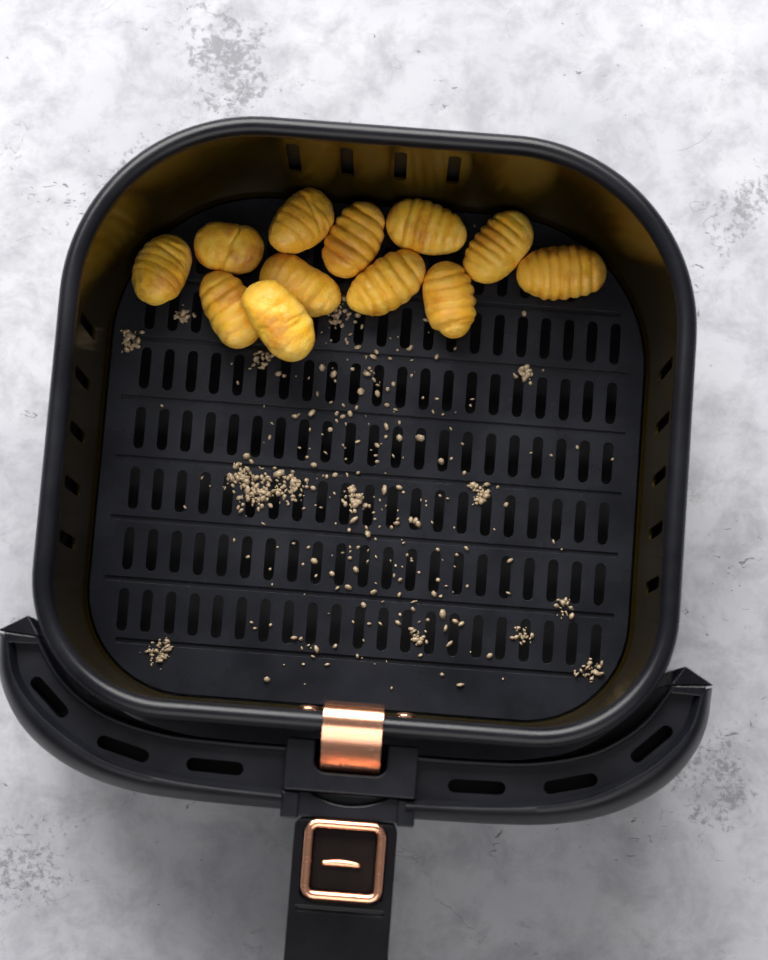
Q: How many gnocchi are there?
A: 12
